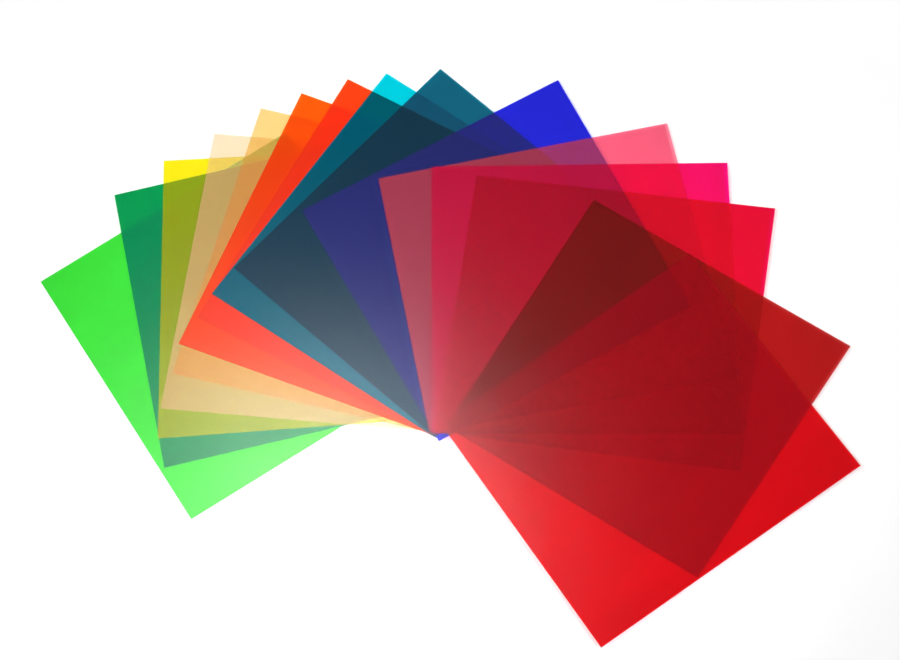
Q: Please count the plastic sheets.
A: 15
